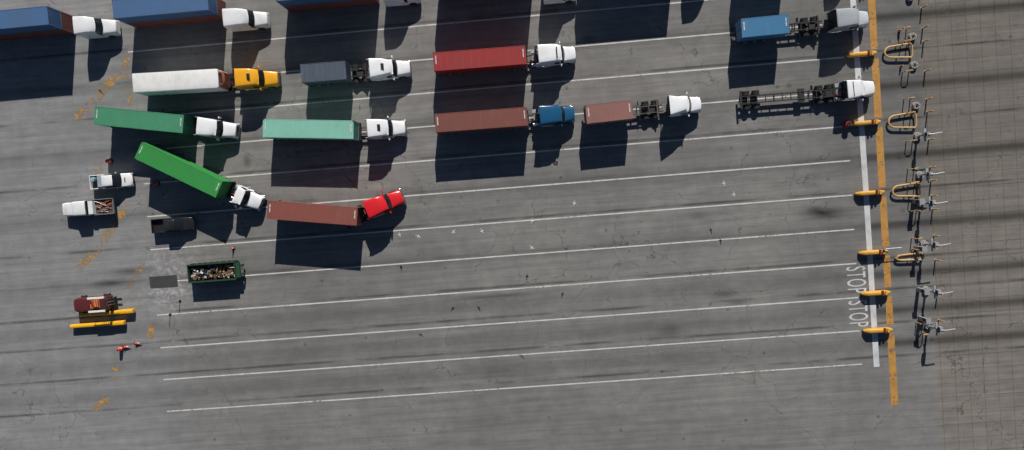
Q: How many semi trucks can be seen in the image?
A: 11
